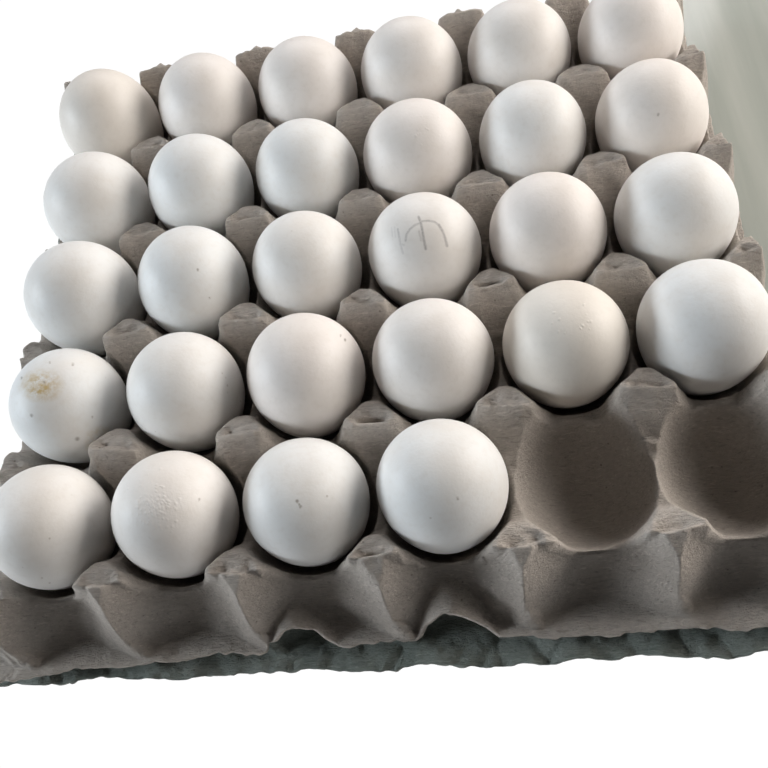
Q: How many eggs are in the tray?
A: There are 28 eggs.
